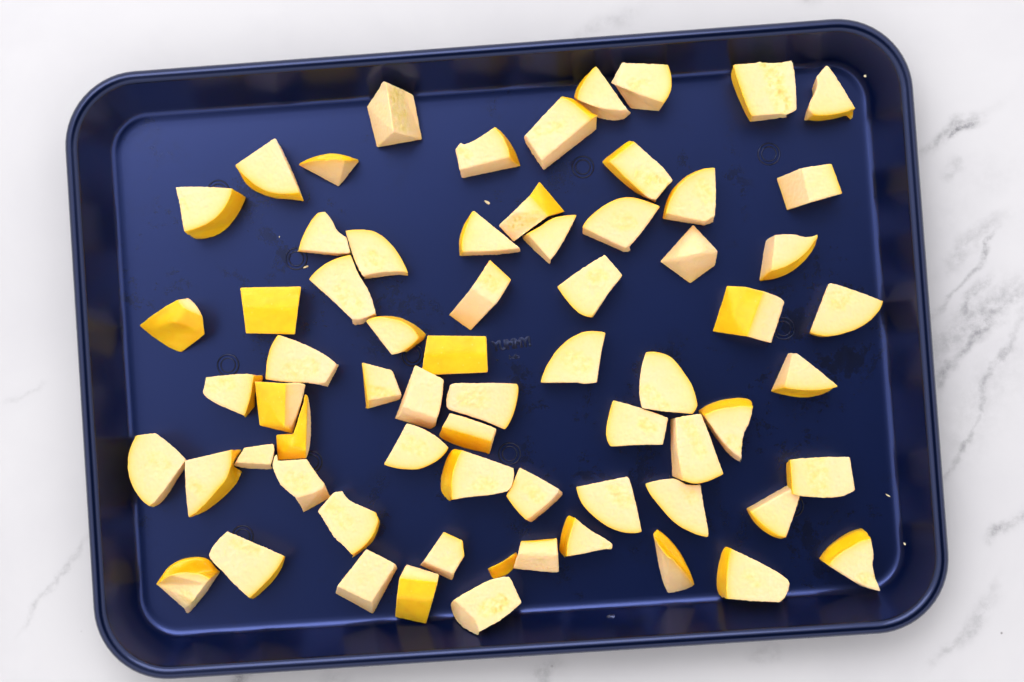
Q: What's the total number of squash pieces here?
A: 68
